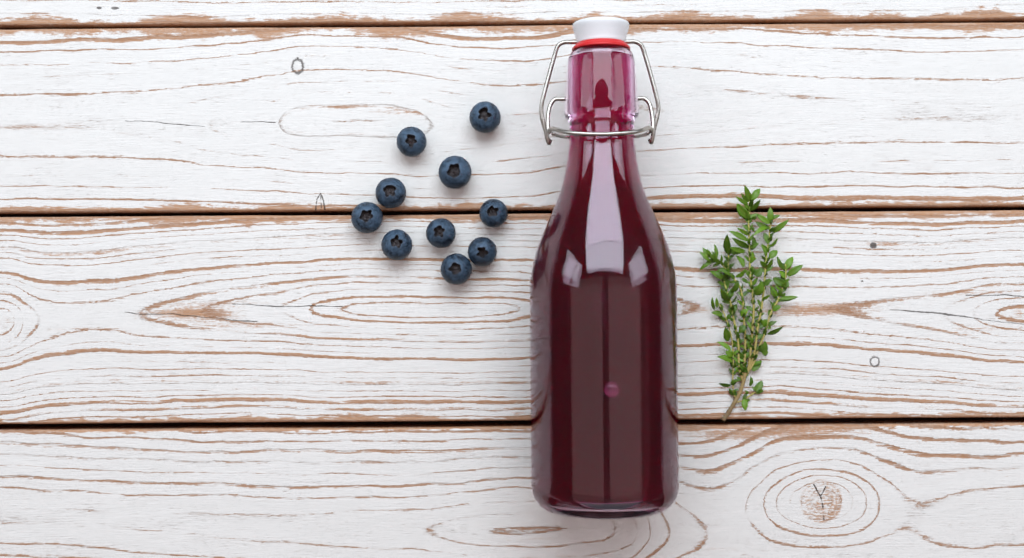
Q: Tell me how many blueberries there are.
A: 10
